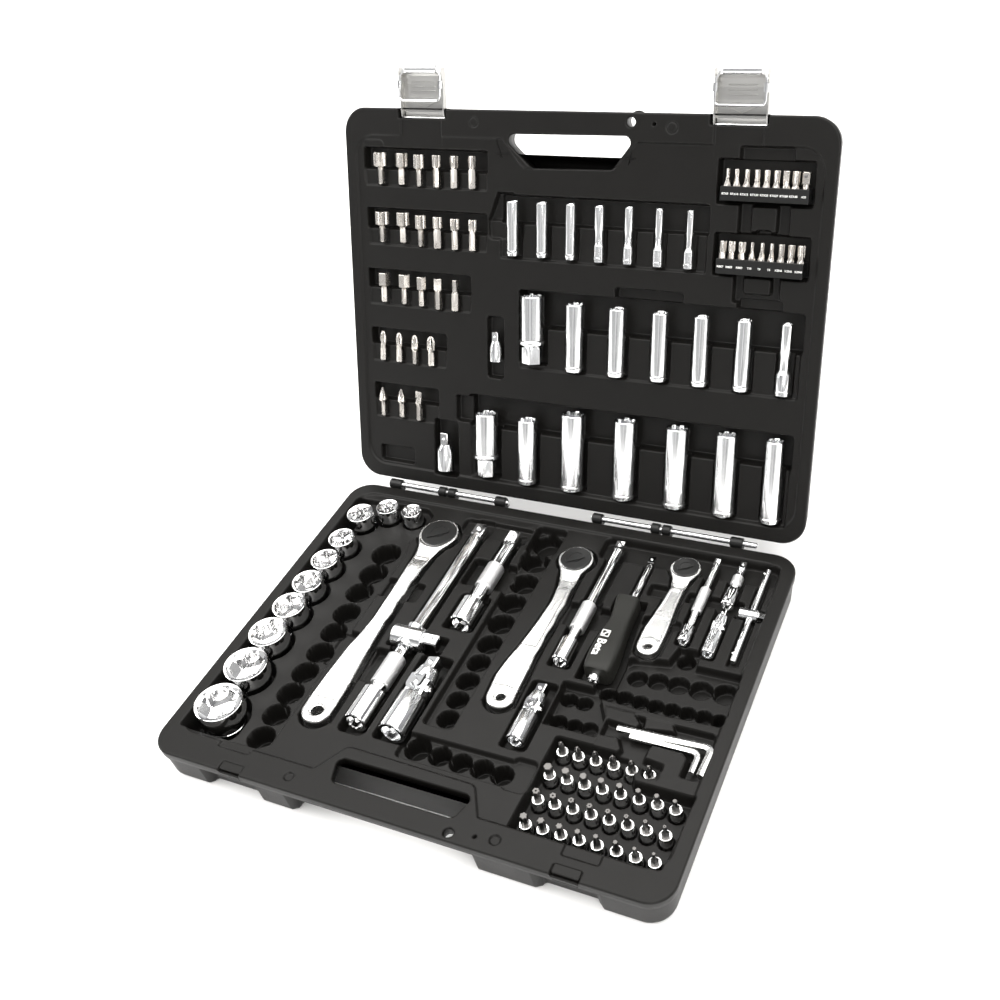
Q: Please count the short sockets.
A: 10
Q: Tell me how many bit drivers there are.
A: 30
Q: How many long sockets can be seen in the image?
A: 21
